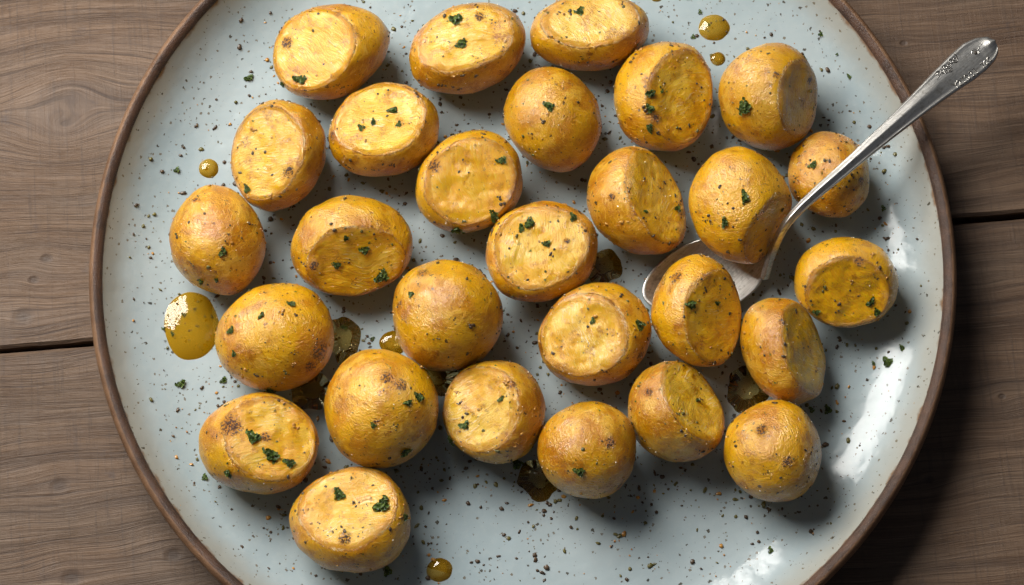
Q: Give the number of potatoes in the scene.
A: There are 28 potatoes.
